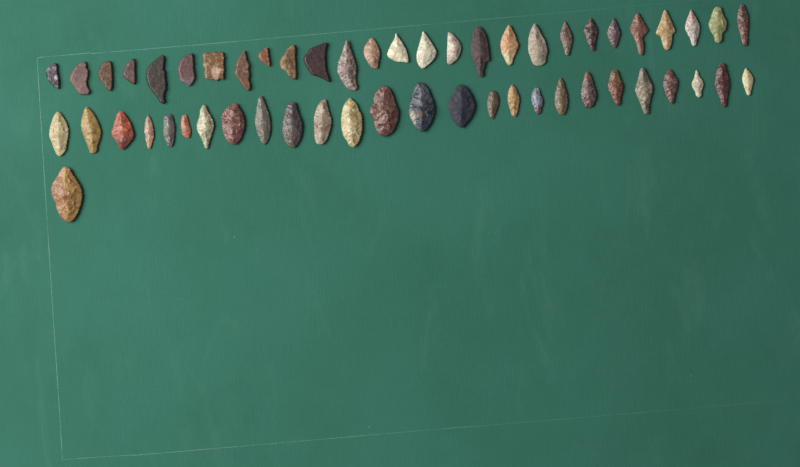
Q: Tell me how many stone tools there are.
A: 54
